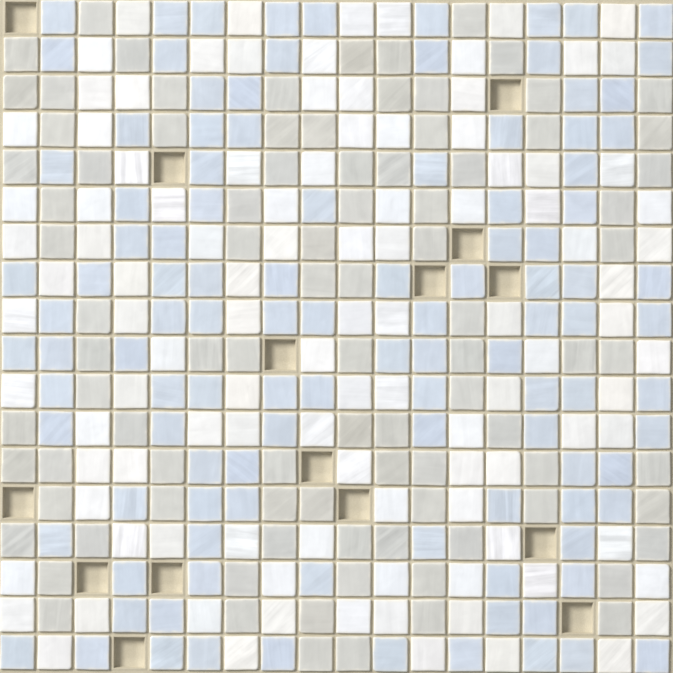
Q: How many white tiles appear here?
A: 107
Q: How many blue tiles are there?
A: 111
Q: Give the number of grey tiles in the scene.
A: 91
